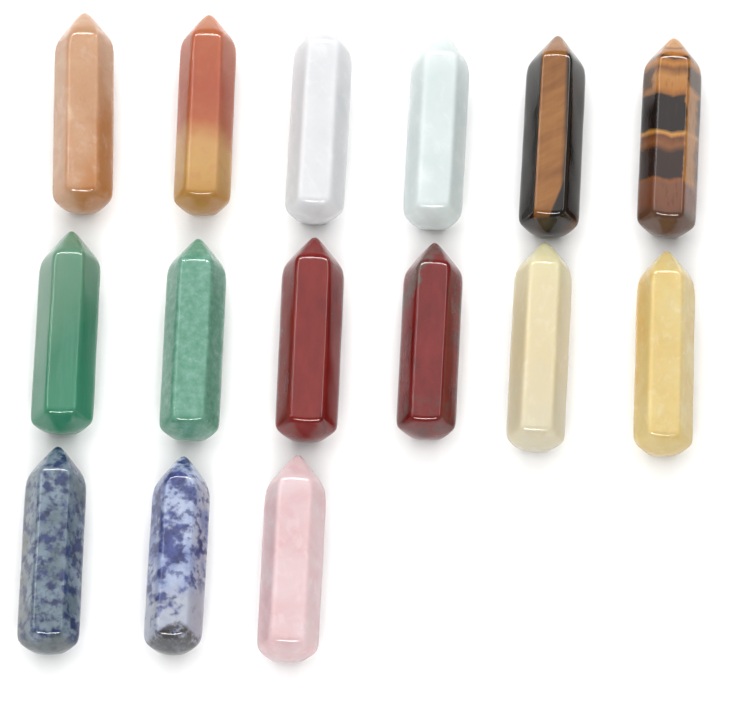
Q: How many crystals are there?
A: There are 15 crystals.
